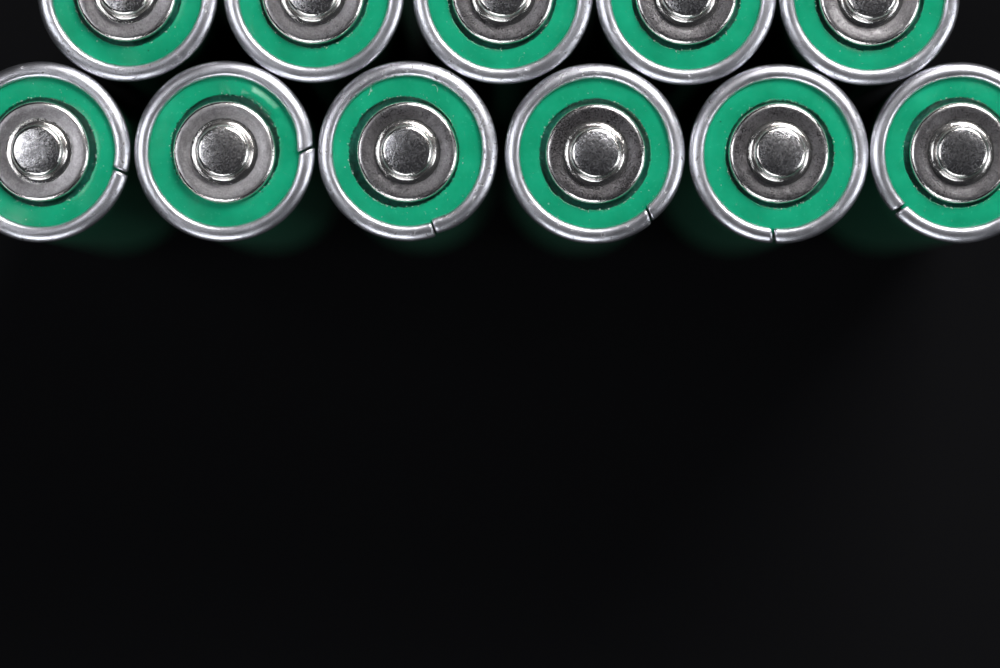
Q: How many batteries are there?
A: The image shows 11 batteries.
